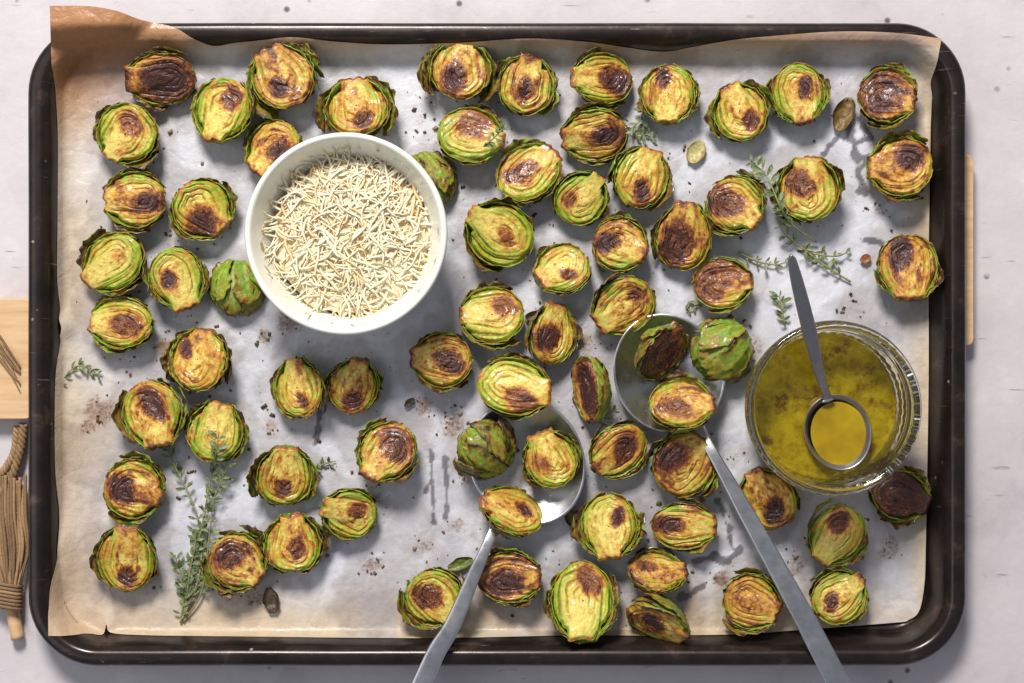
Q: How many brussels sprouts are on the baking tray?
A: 72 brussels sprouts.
